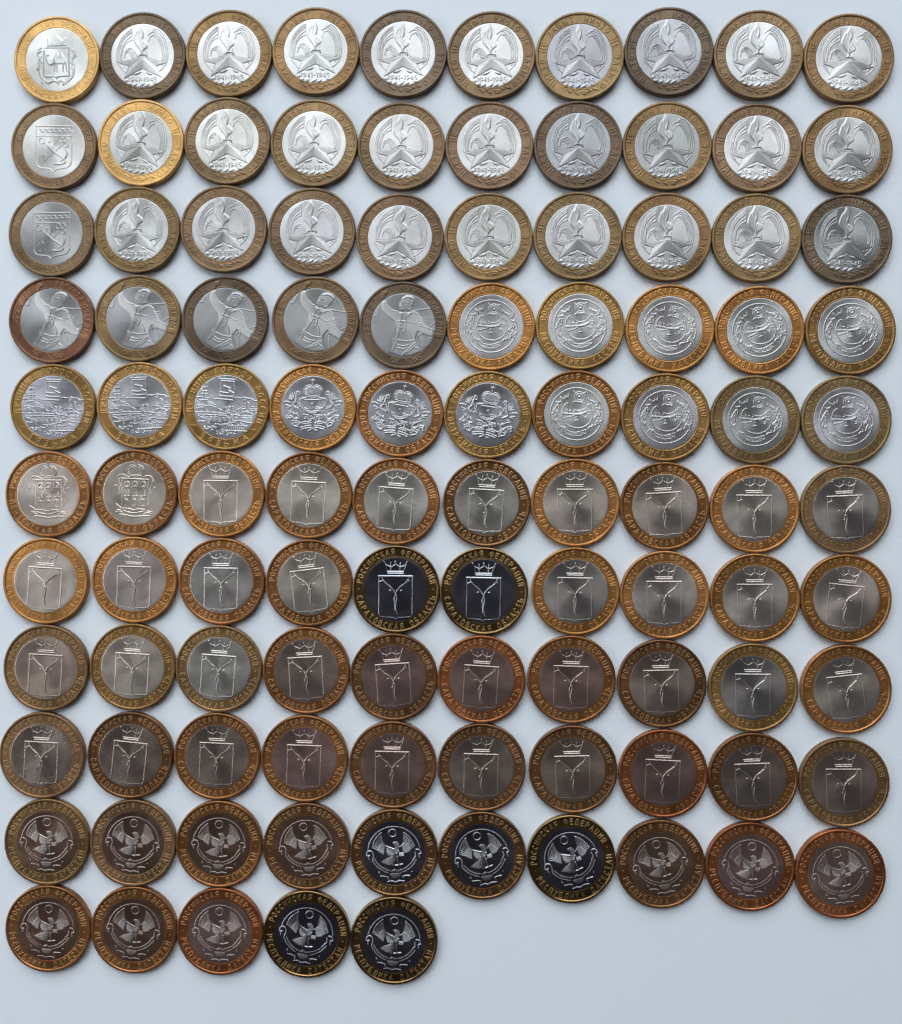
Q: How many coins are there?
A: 105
